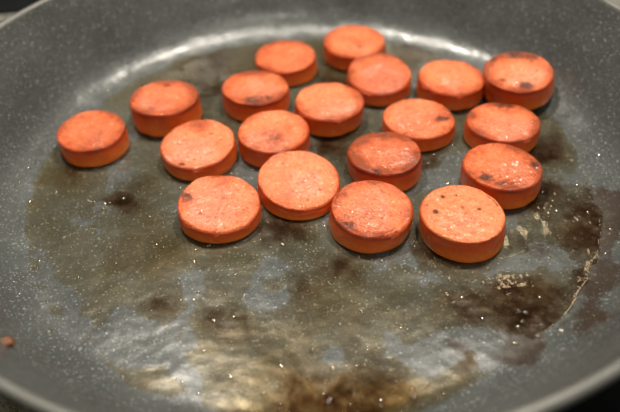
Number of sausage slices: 19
